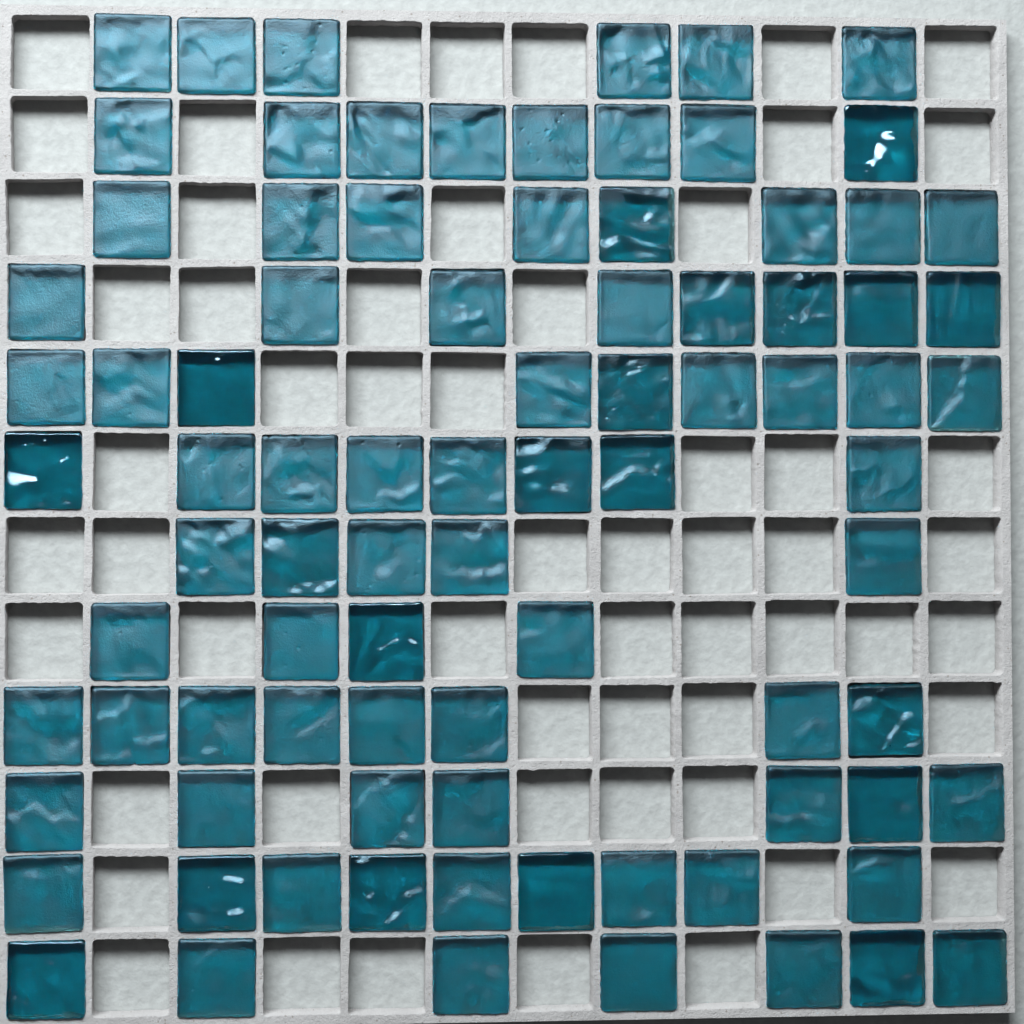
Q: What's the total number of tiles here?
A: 87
